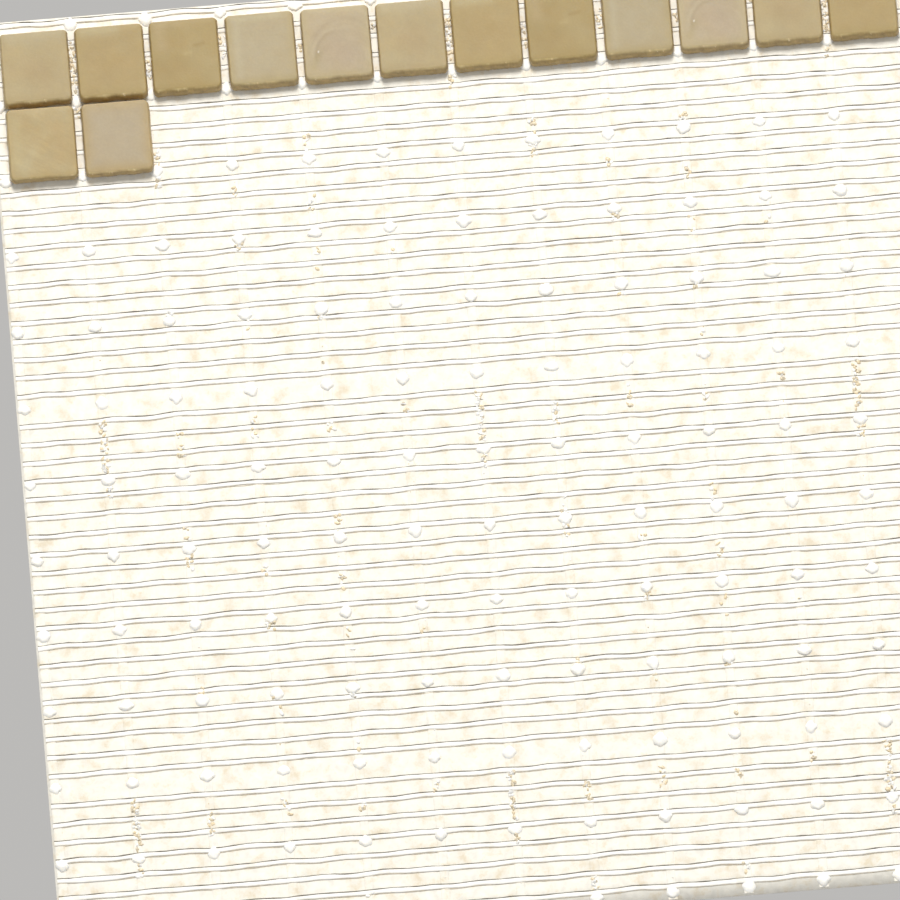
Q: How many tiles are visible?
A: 14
